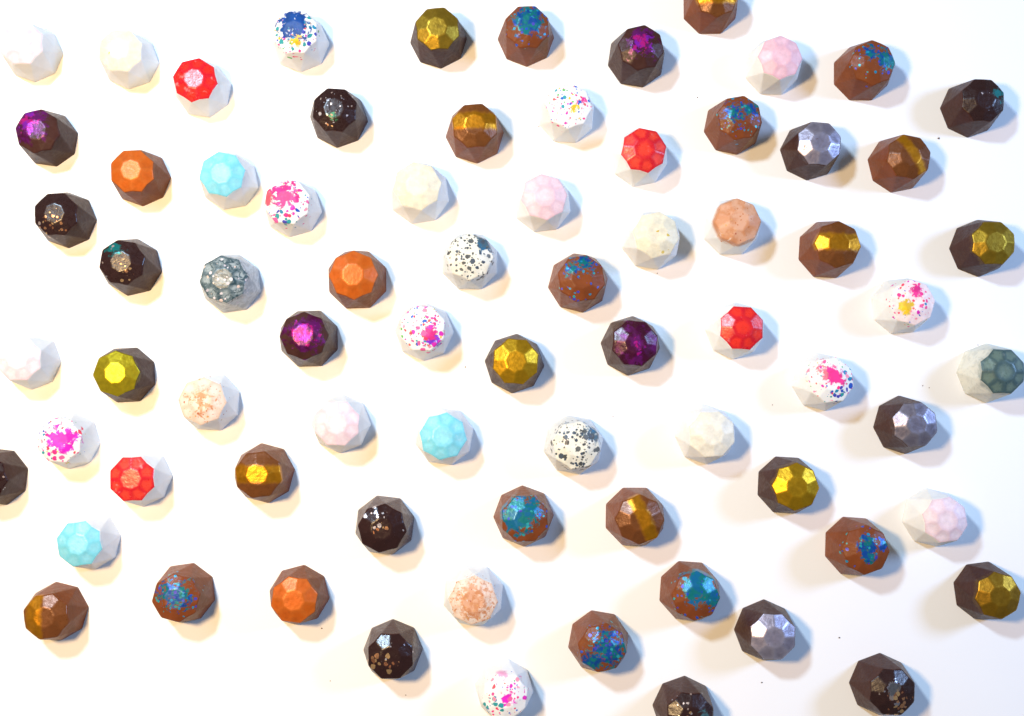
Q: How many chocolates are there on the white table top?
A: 73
